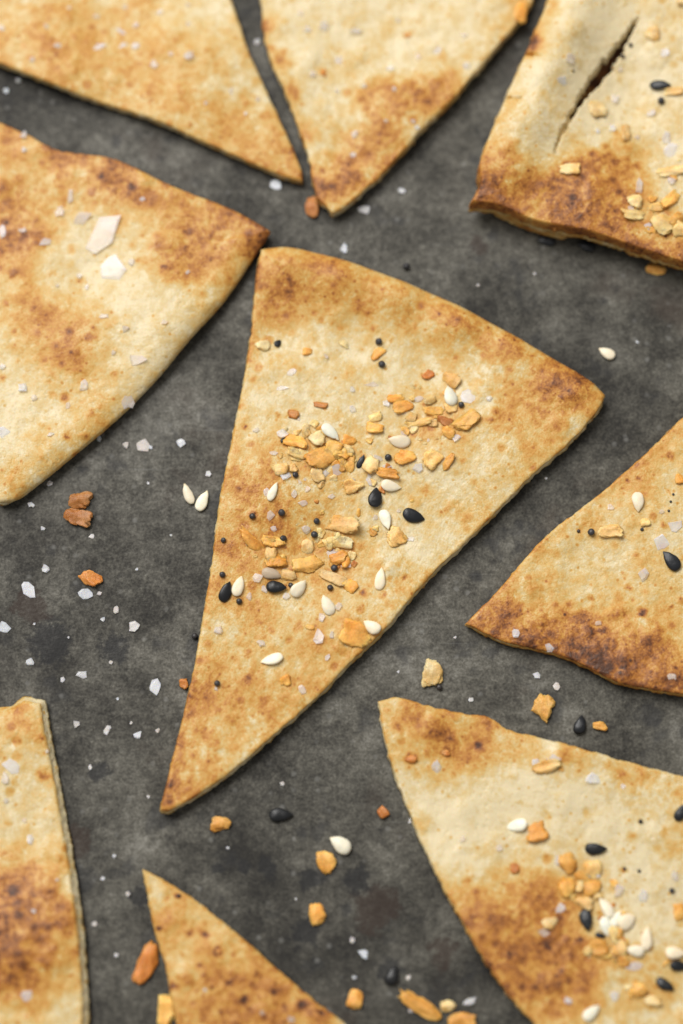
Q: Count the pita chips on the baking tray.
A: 9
